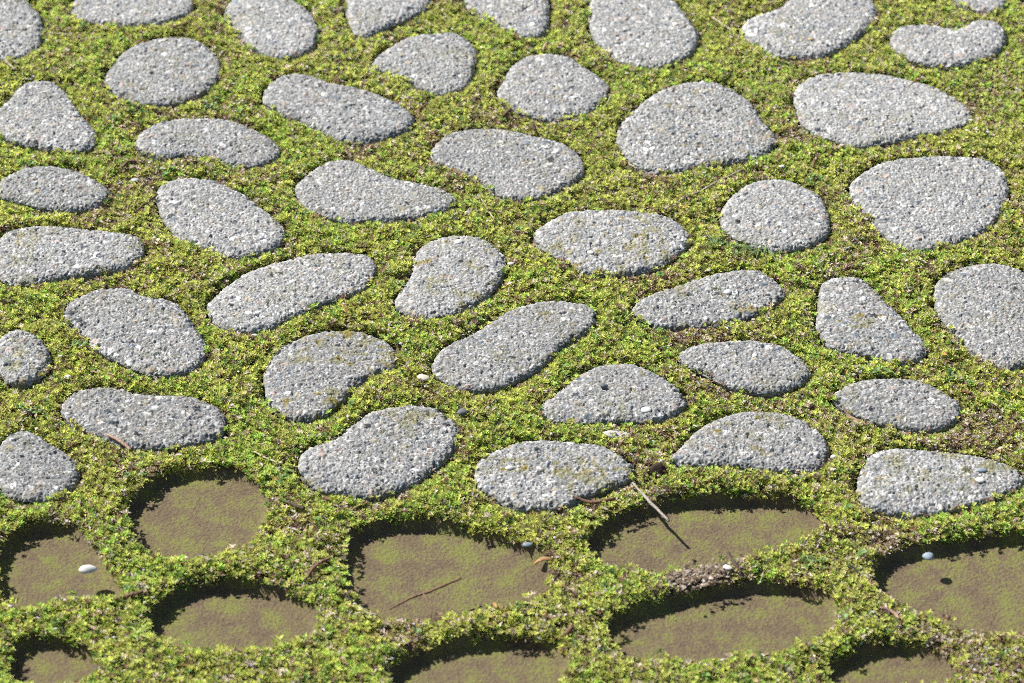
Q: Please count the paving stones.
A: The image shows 43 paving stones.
